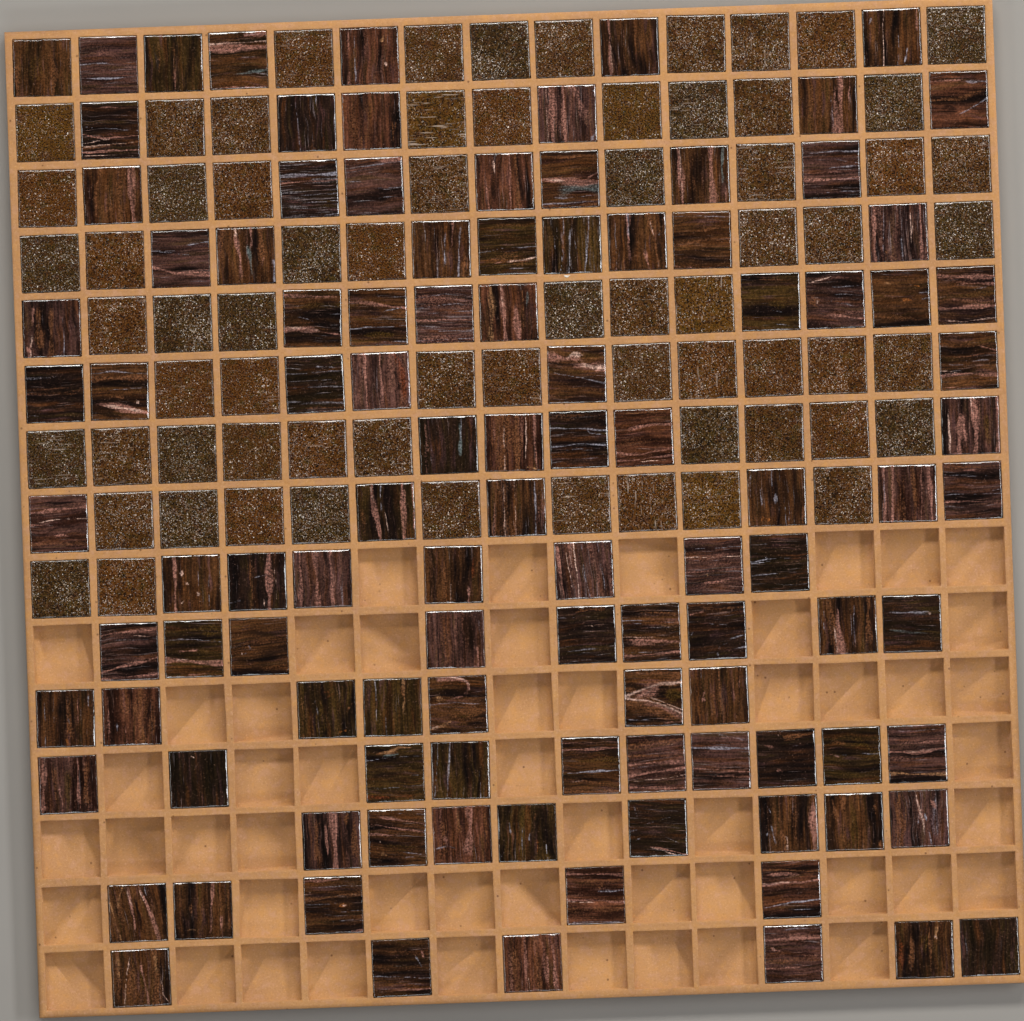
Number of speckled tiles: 68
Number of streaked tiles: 106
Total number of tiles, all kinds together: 174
